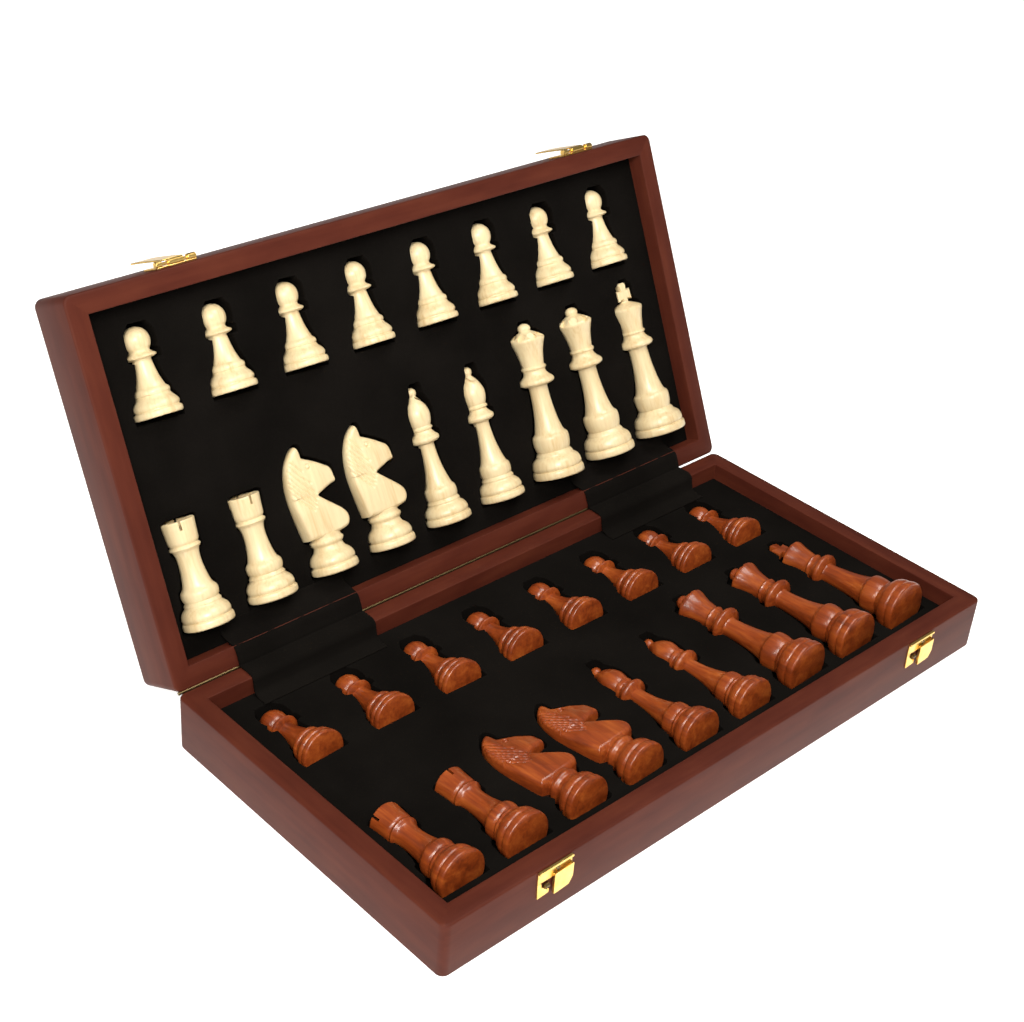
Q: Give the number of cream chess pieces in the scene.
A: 17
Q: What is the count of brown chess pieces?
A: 17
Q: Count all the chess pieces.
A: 34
